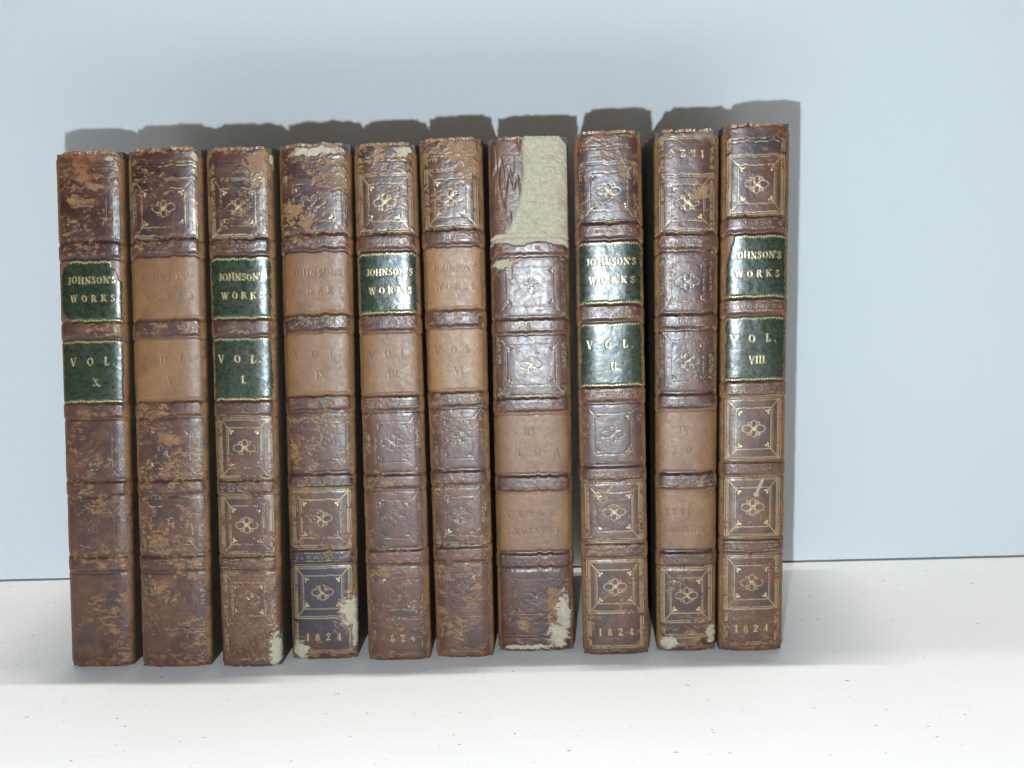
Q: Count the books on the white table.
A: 10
